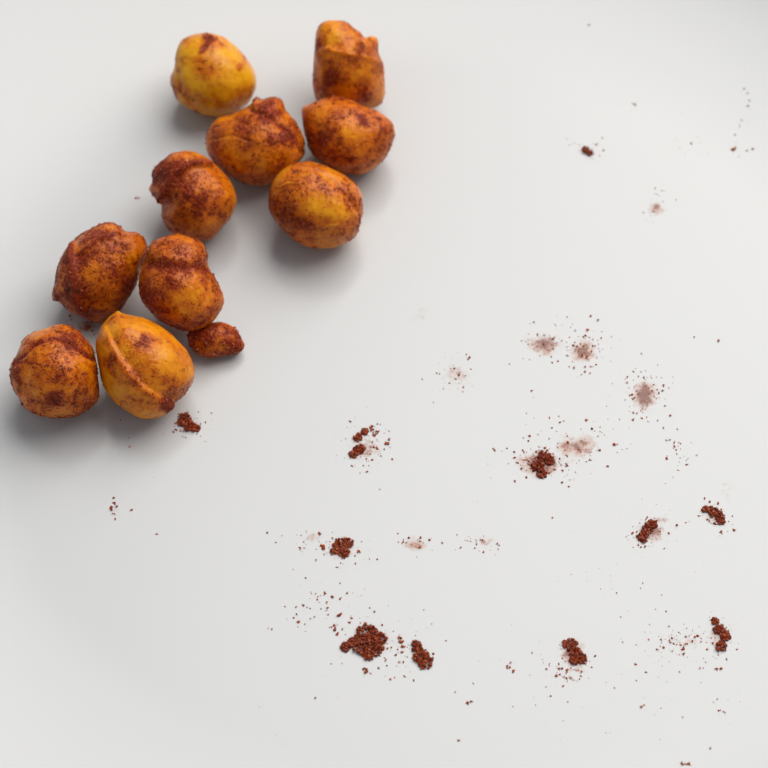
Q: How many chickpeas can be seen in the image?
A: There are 10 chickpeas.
